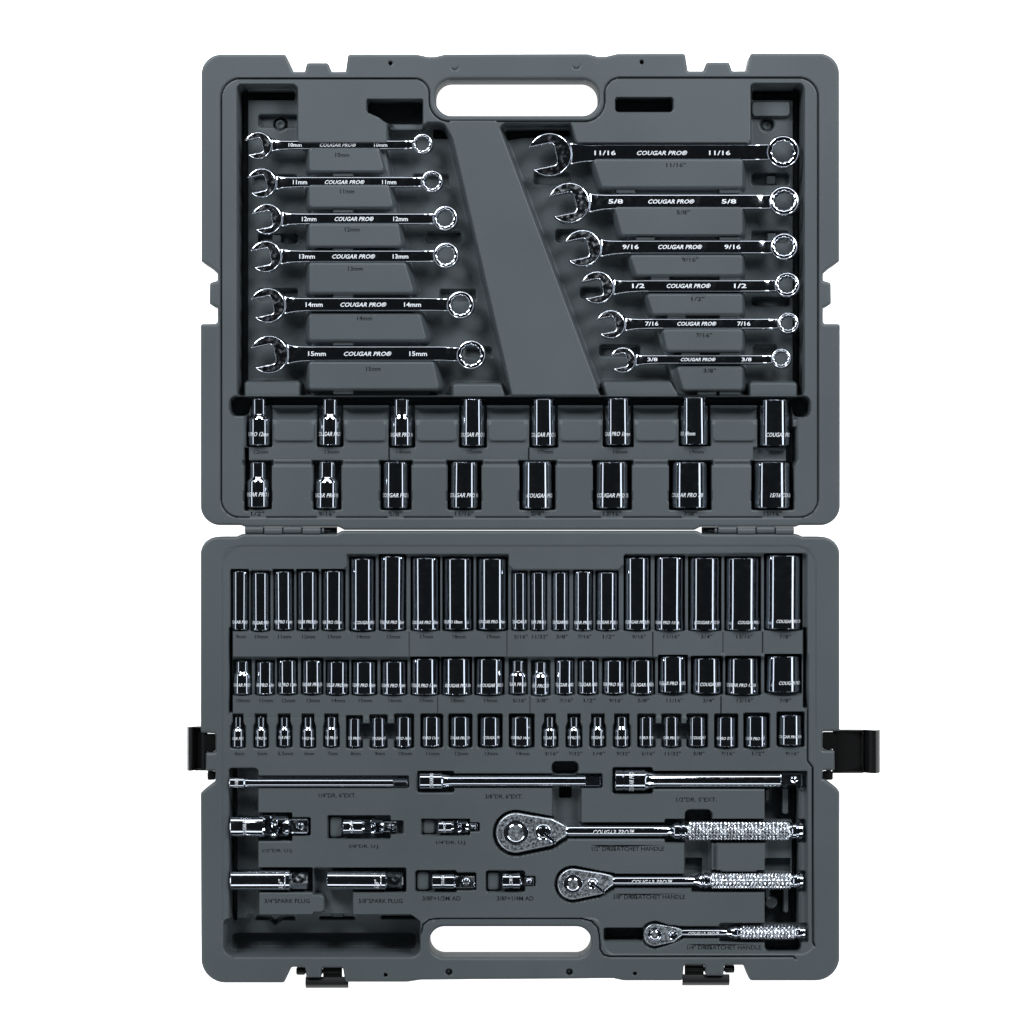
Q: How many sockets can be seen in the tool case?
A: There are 80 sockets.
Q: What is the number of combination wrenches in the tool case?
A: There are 12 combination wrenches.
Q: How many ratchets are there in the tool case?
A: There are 3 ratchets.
